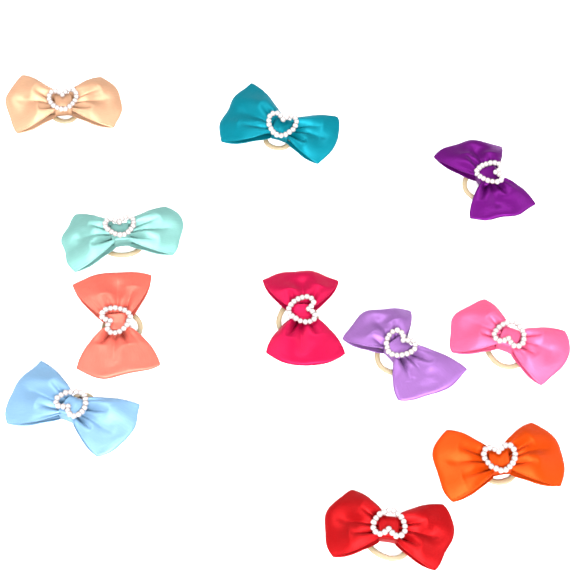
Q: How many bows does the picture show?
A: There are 11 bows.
